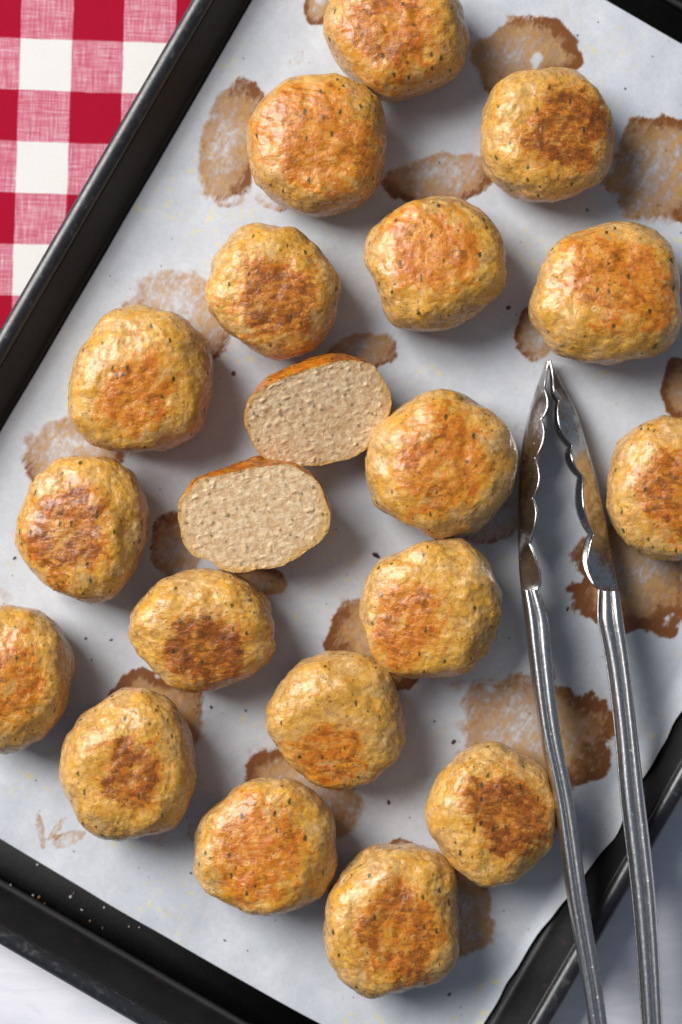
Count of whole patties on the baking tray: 18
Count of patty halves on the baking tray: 2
